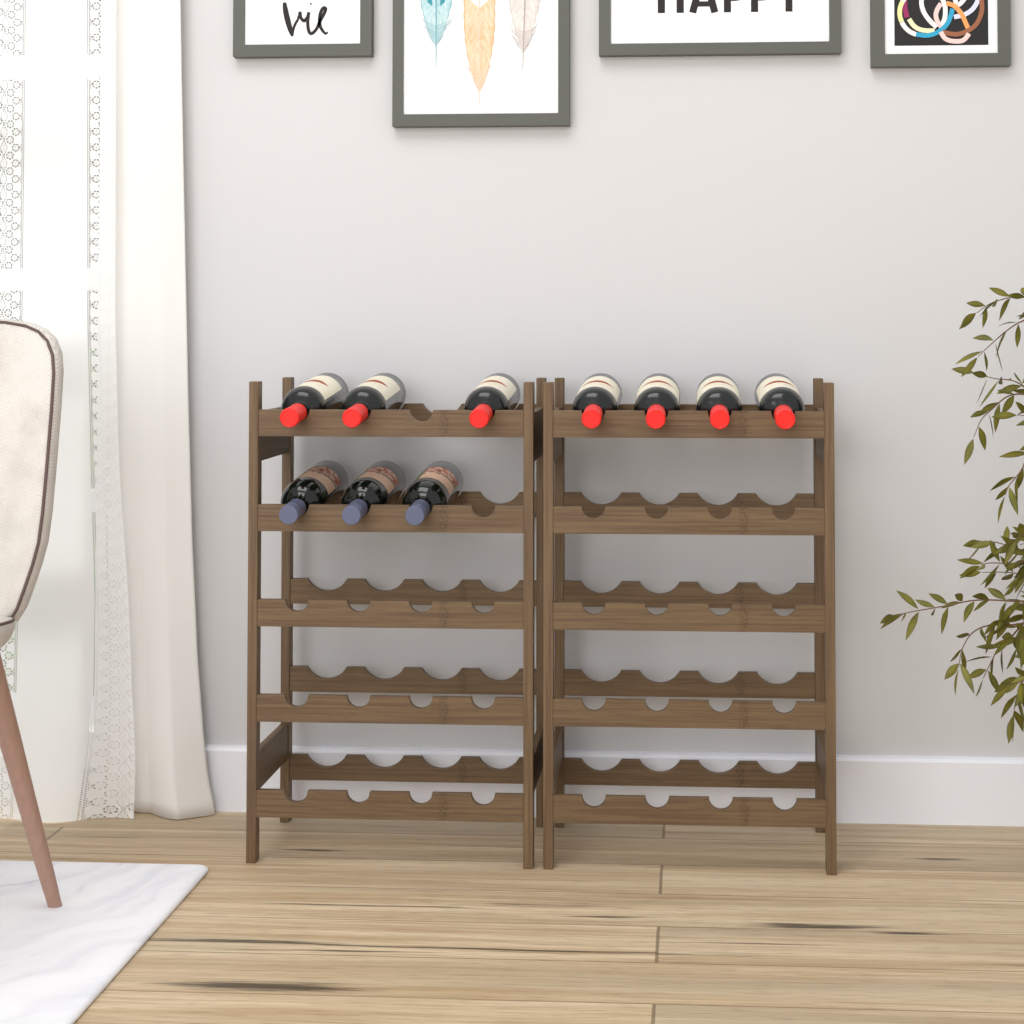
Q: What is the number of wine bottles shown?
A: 10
